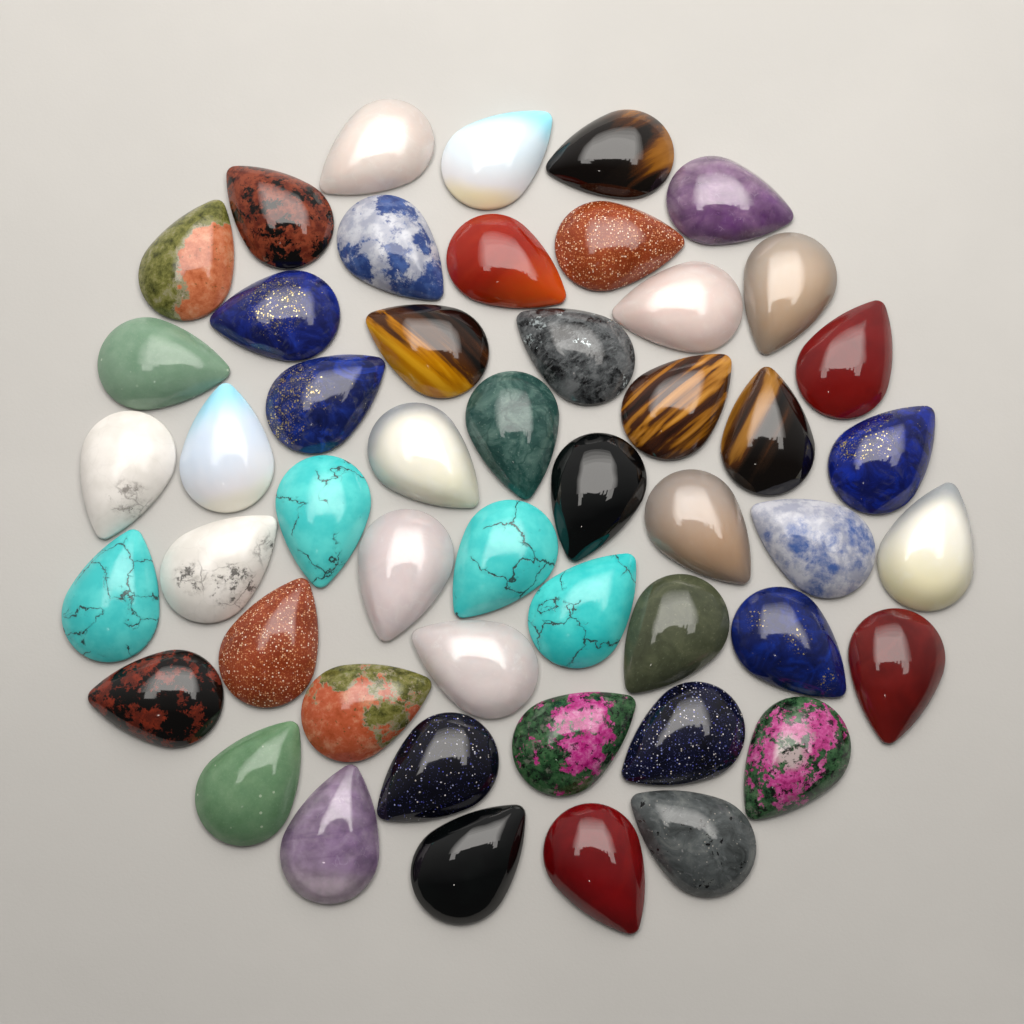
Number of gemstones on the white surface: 50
